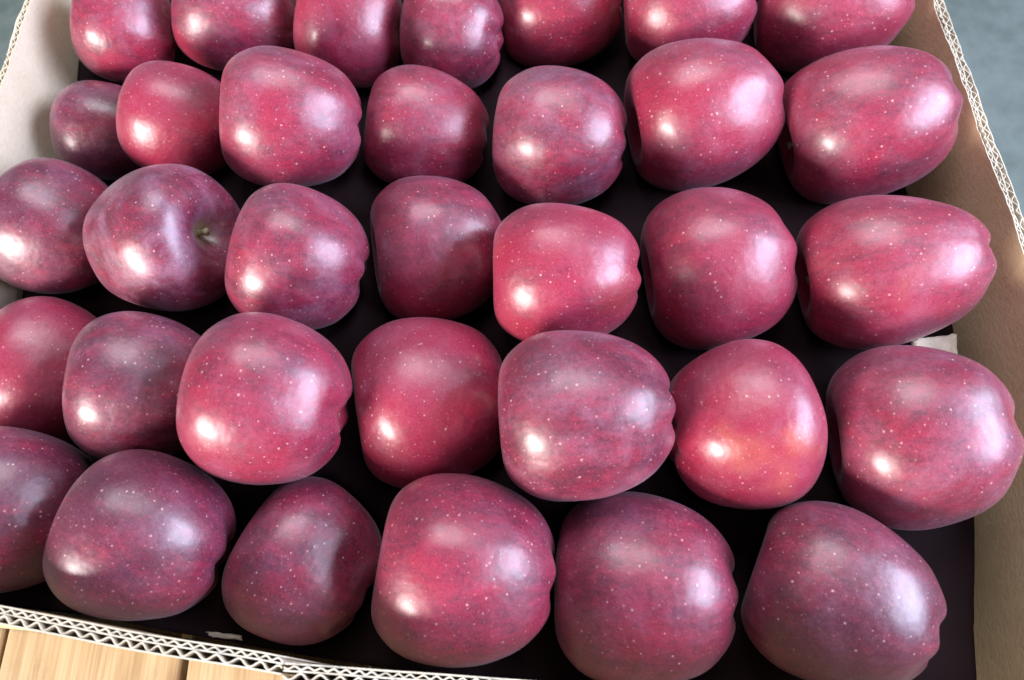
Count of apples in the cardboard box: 34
